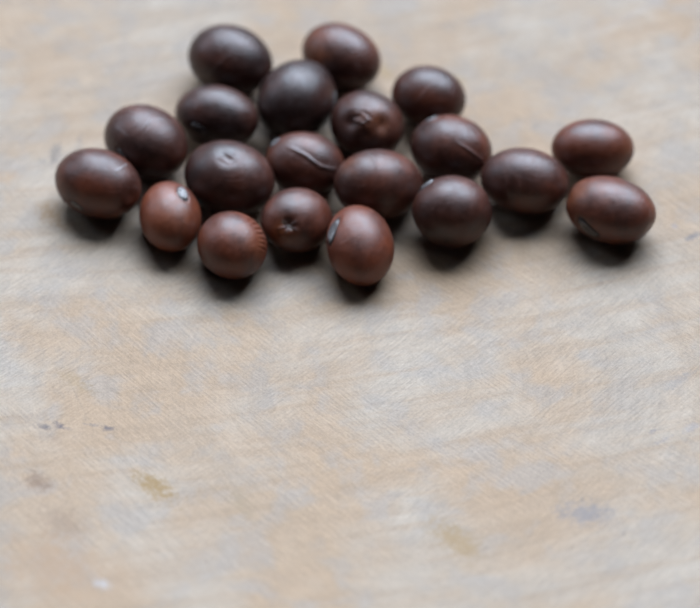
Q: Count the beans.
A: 20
